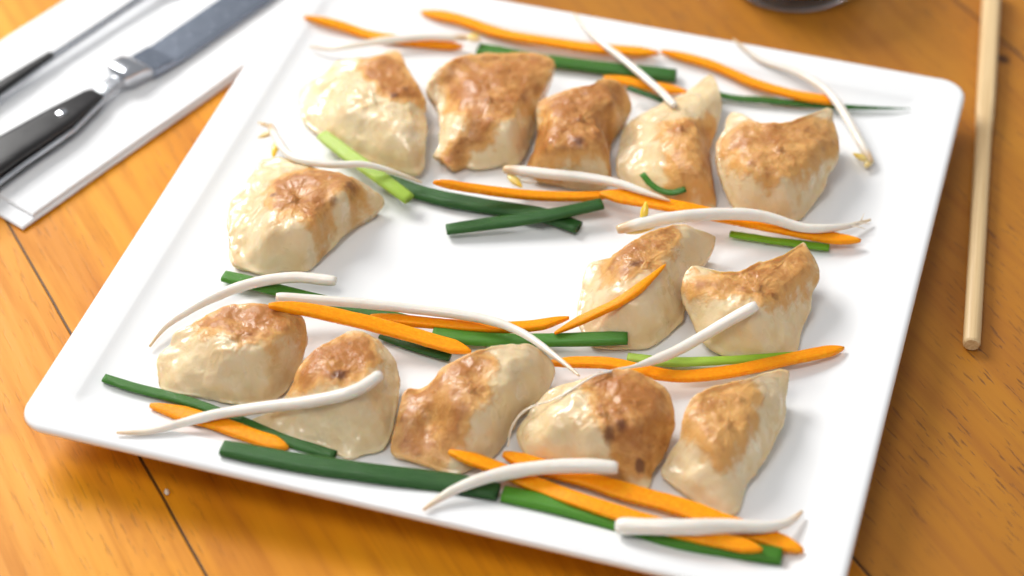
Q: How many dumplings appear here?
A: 13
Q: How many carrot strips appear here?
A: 13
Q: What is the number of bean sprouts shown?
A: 12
